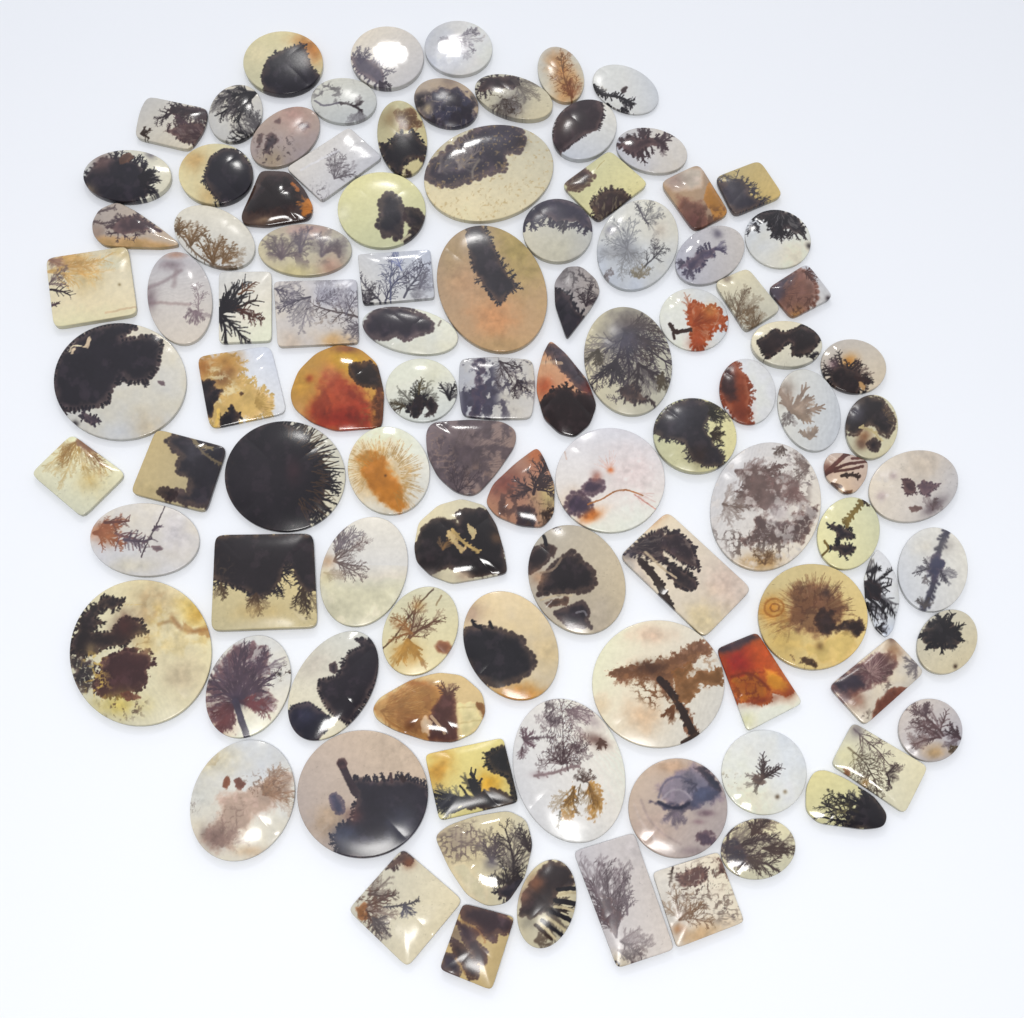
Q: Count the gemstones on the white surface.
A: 100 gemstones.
